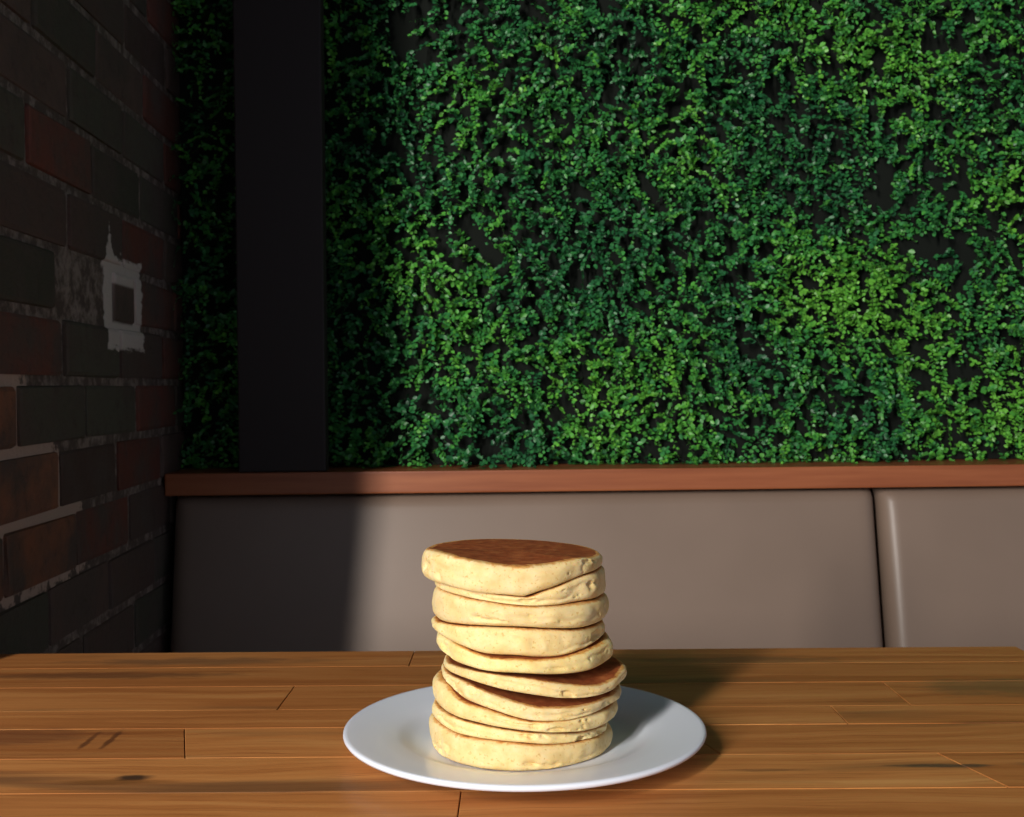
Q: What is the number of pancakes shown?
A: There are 10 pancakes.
